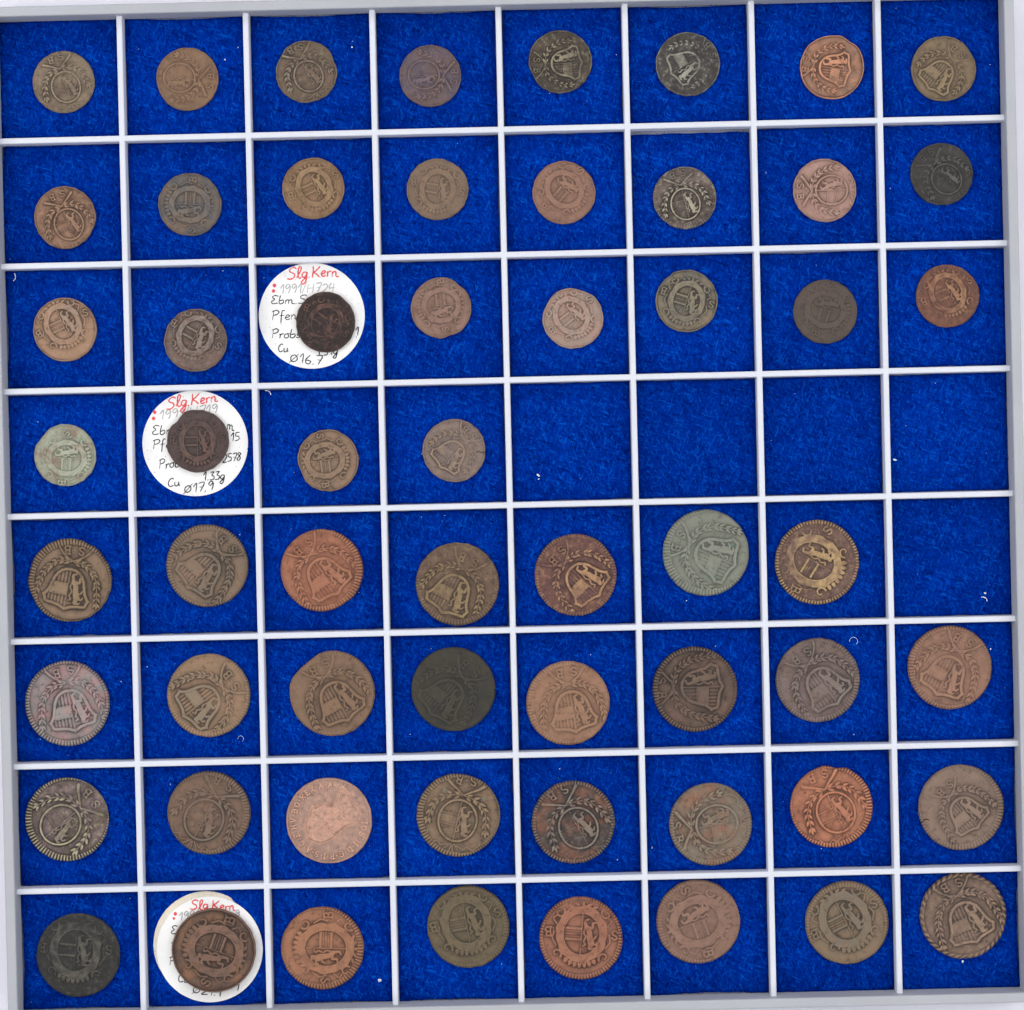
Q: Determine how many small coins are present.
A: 28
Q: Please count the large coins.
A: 31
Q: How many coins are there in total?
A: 59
